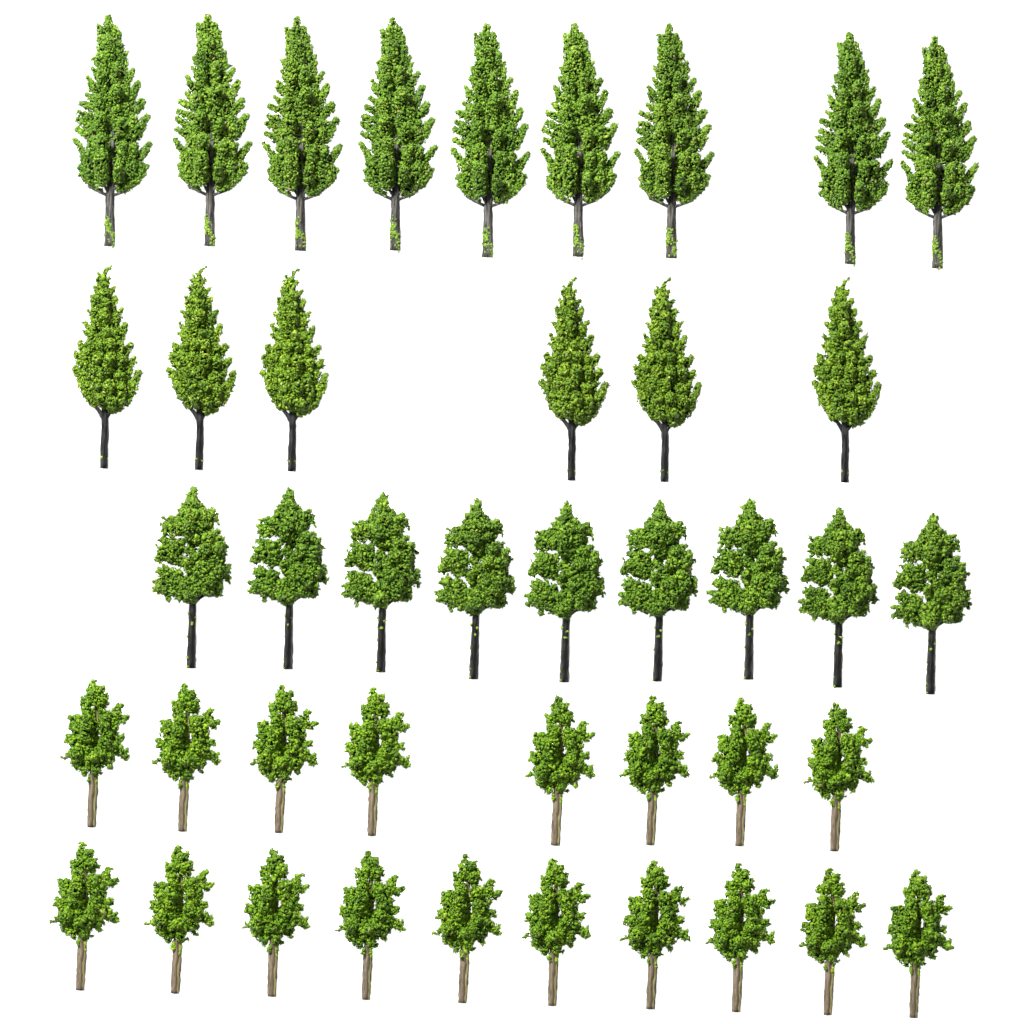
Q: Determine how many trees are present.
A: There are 42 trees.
